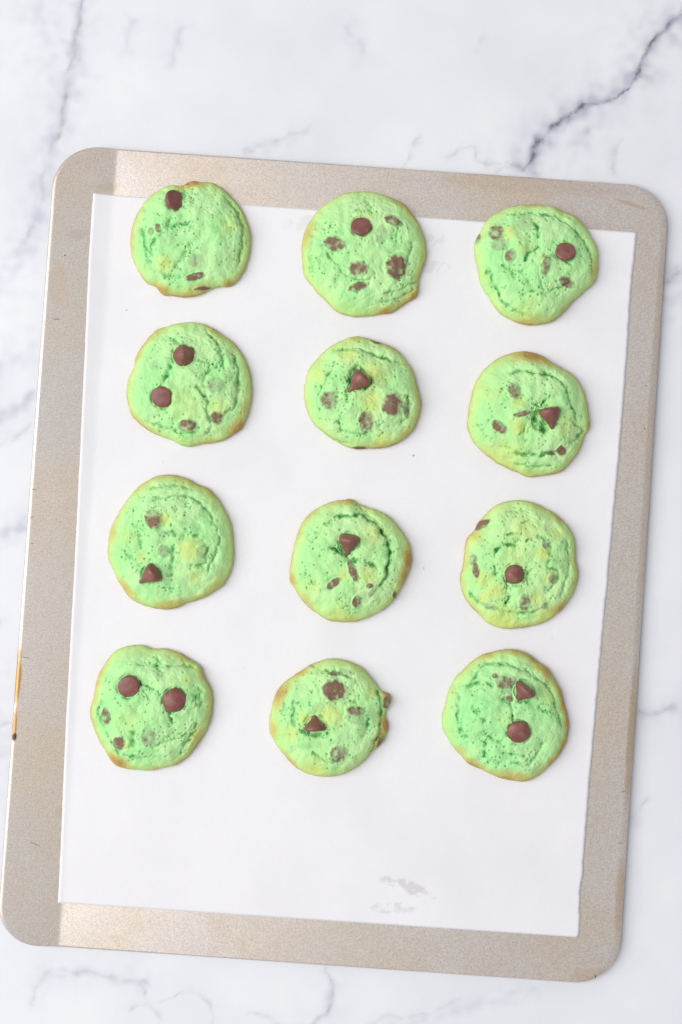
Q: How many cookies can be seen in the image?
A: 12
